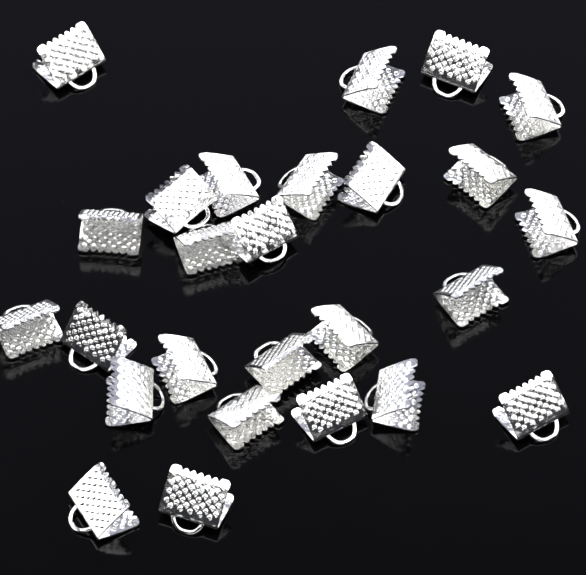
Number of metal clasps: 26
